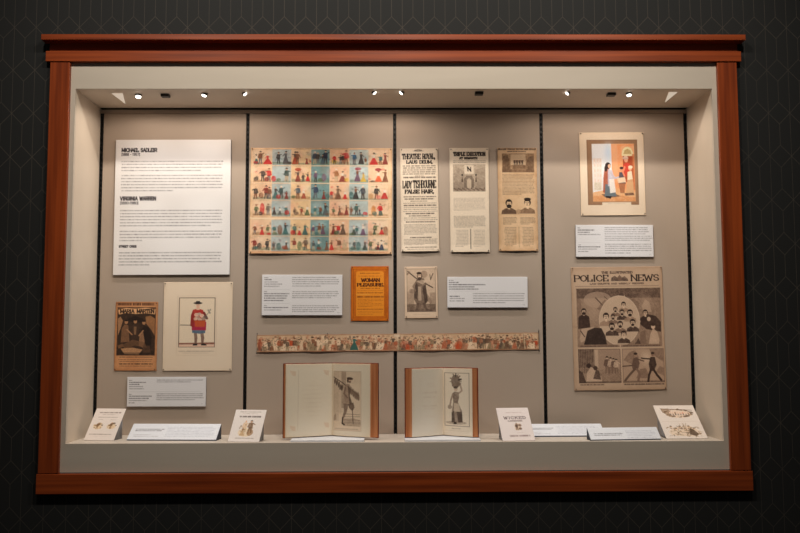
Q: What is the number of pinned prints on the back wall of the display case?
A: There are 11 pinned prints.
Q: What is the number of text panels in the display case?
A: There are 8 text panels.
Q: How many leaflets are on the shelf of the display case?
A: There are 4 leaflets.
